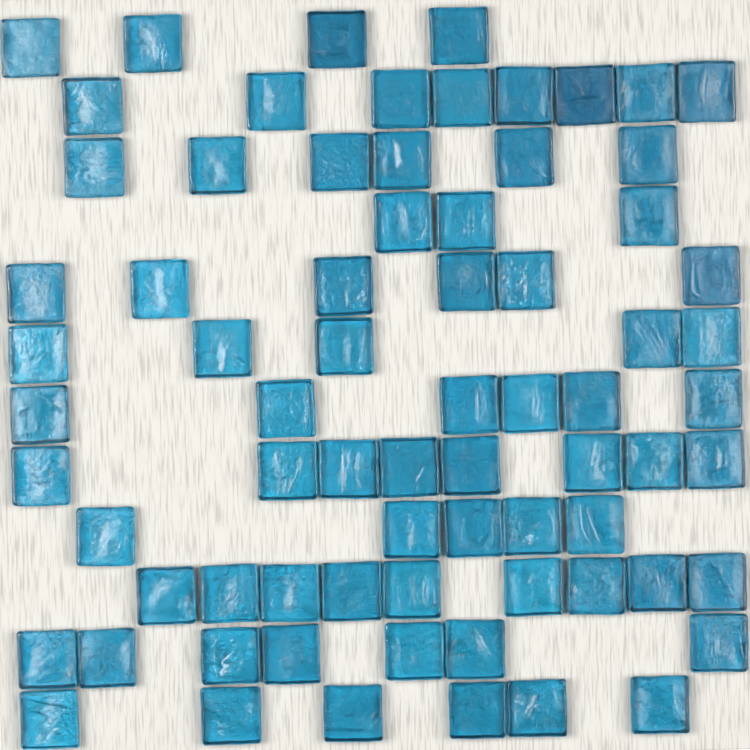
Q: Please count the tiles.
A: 73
